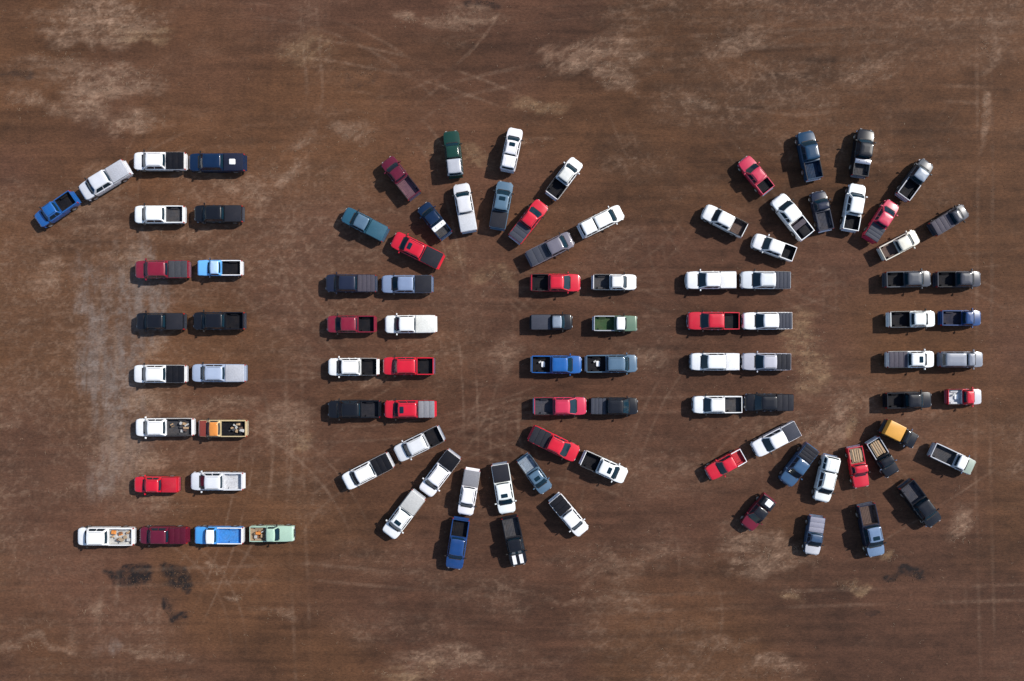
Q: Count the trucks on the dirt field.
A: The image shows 100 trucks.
